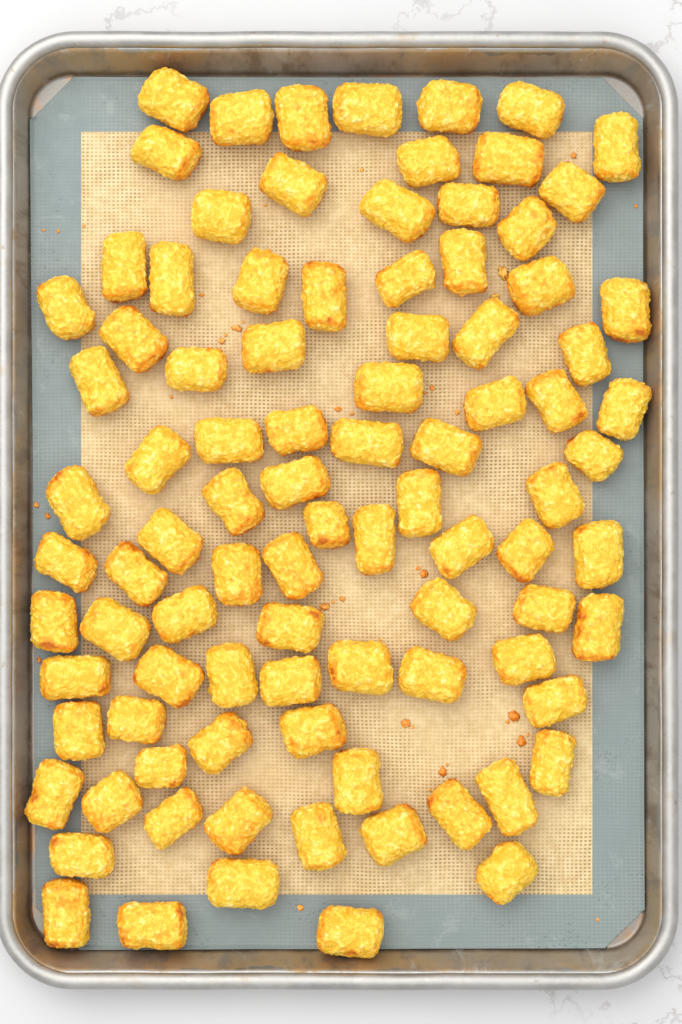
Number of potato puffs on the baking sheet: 93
